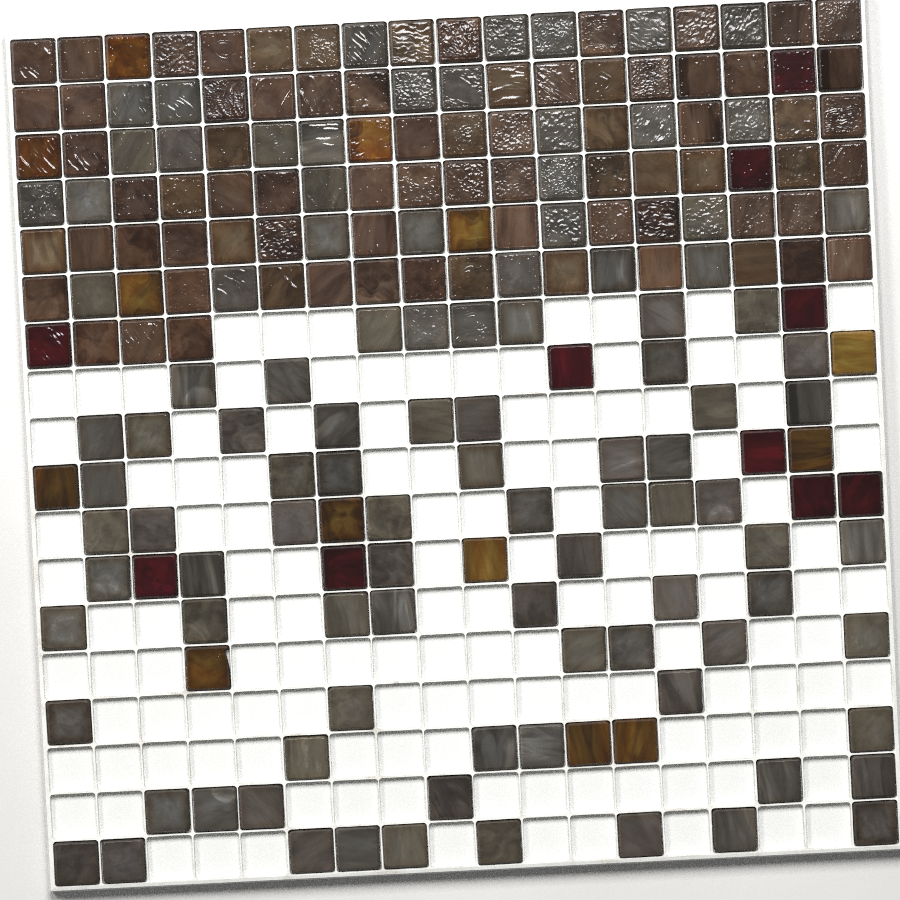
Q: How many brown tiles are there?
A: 74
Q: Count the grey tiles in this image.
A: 101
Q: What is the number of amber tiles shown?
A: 13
